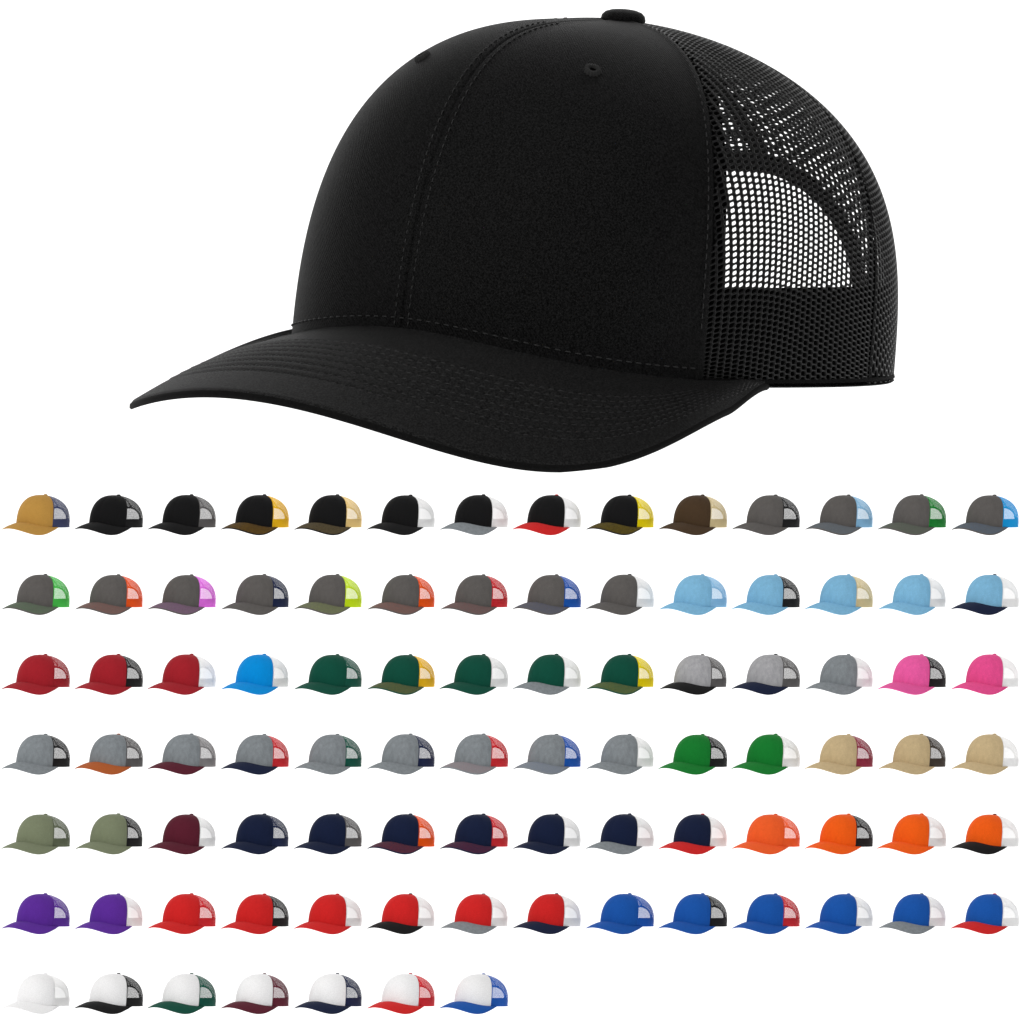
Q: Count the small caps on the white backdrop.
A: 91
